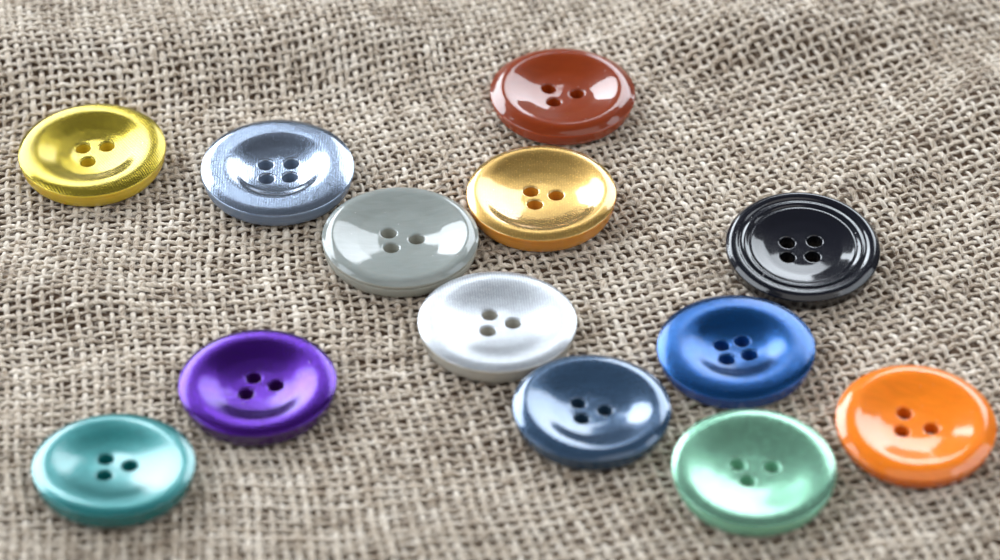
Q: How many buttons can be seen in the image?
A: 13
